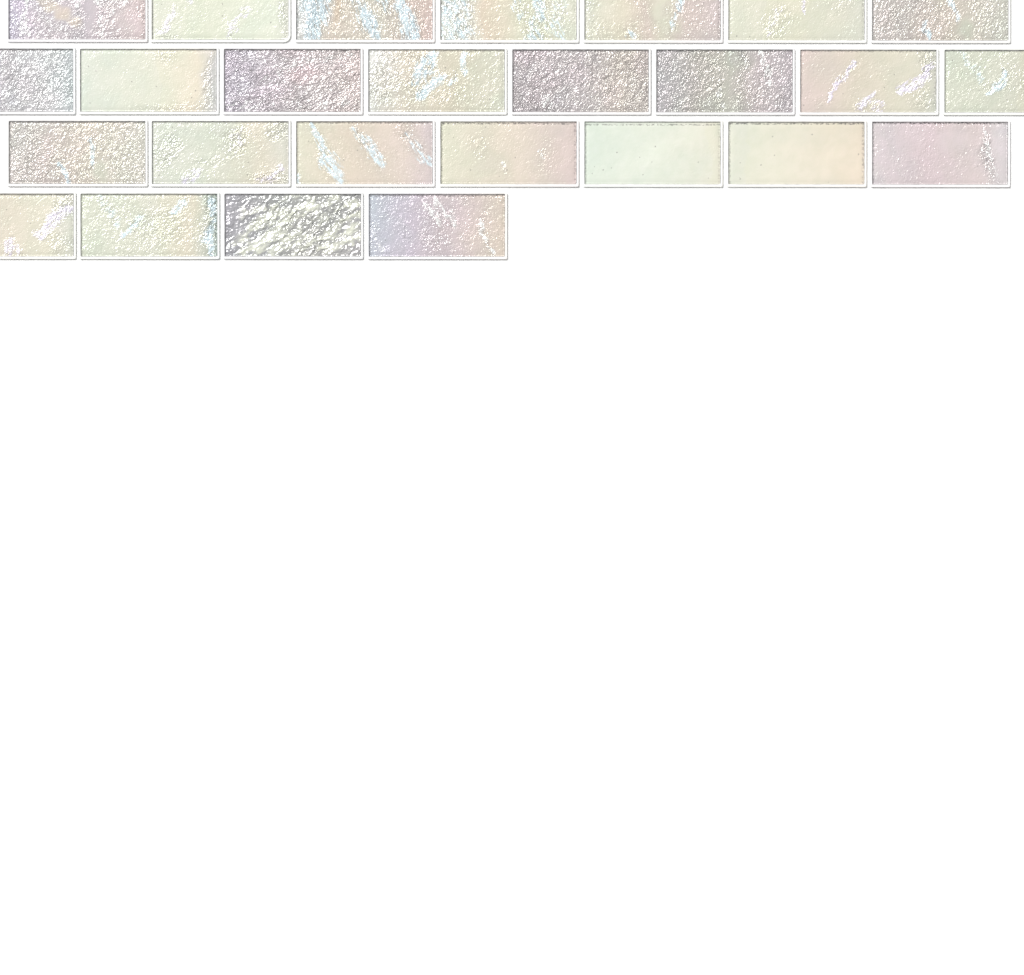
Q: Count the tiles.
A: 26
